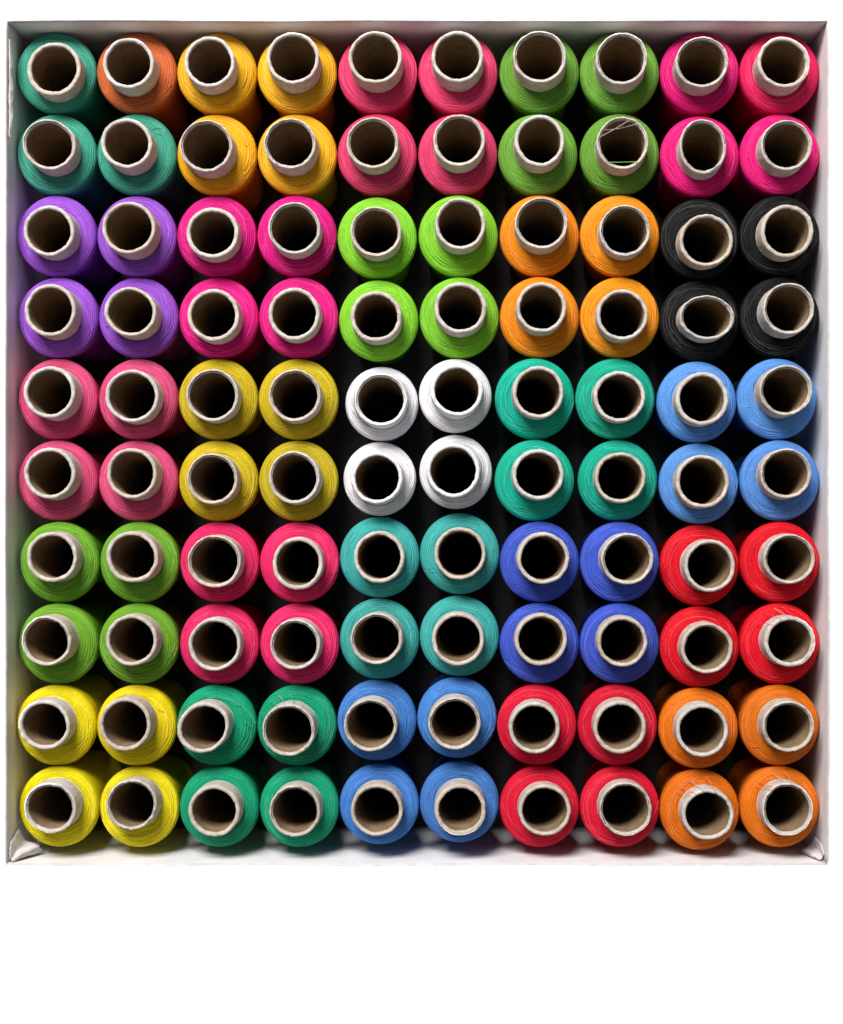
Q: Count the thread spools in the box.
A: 100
